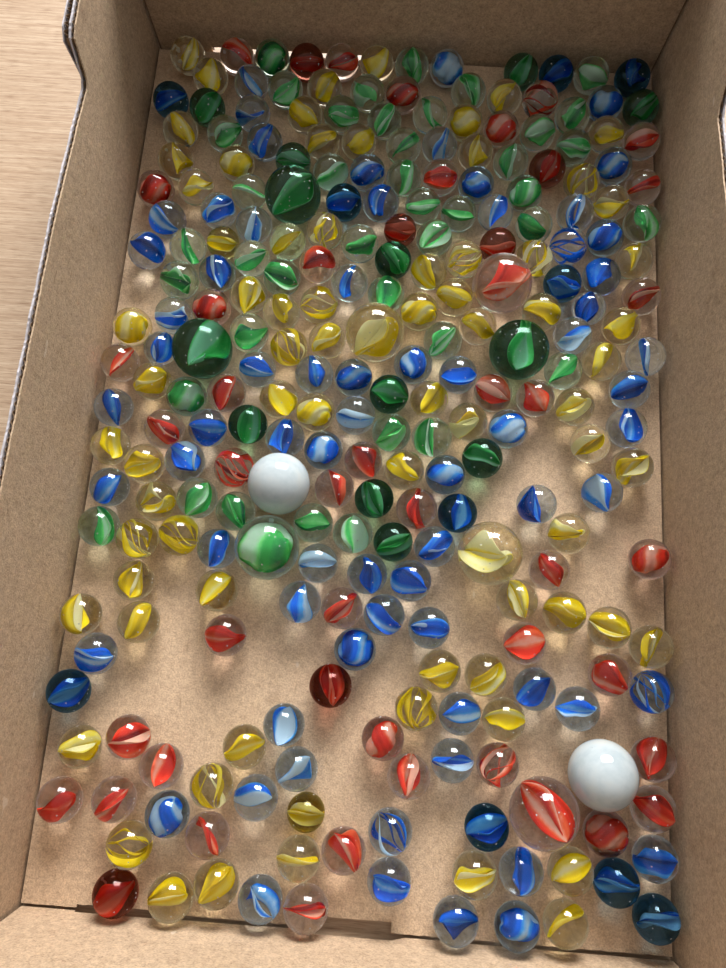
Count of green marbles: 55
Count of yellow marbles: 76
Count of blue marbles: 80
